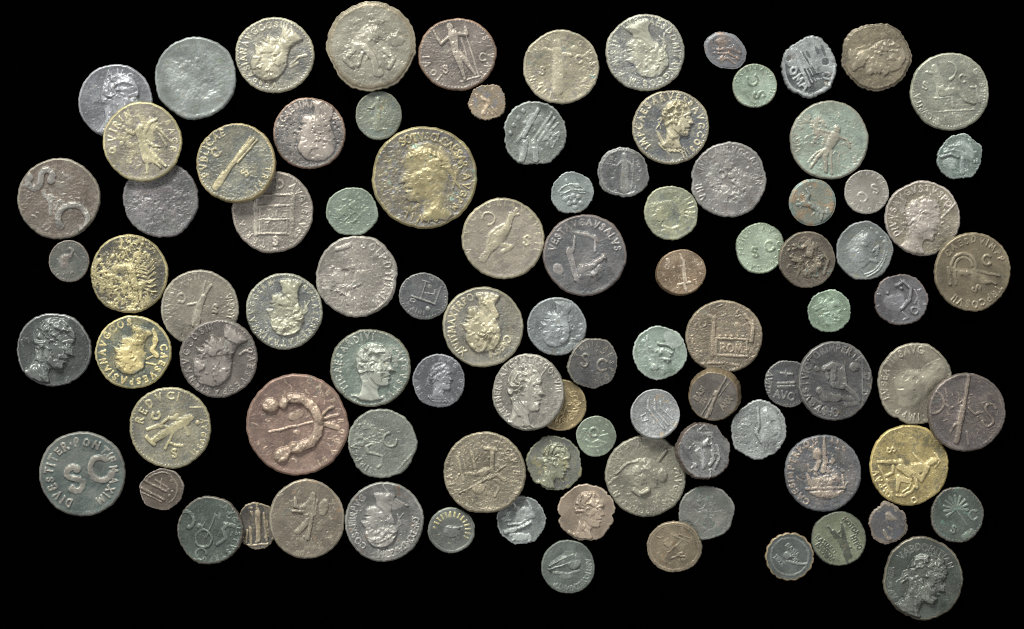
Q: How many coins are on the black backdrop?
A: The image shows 94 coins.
